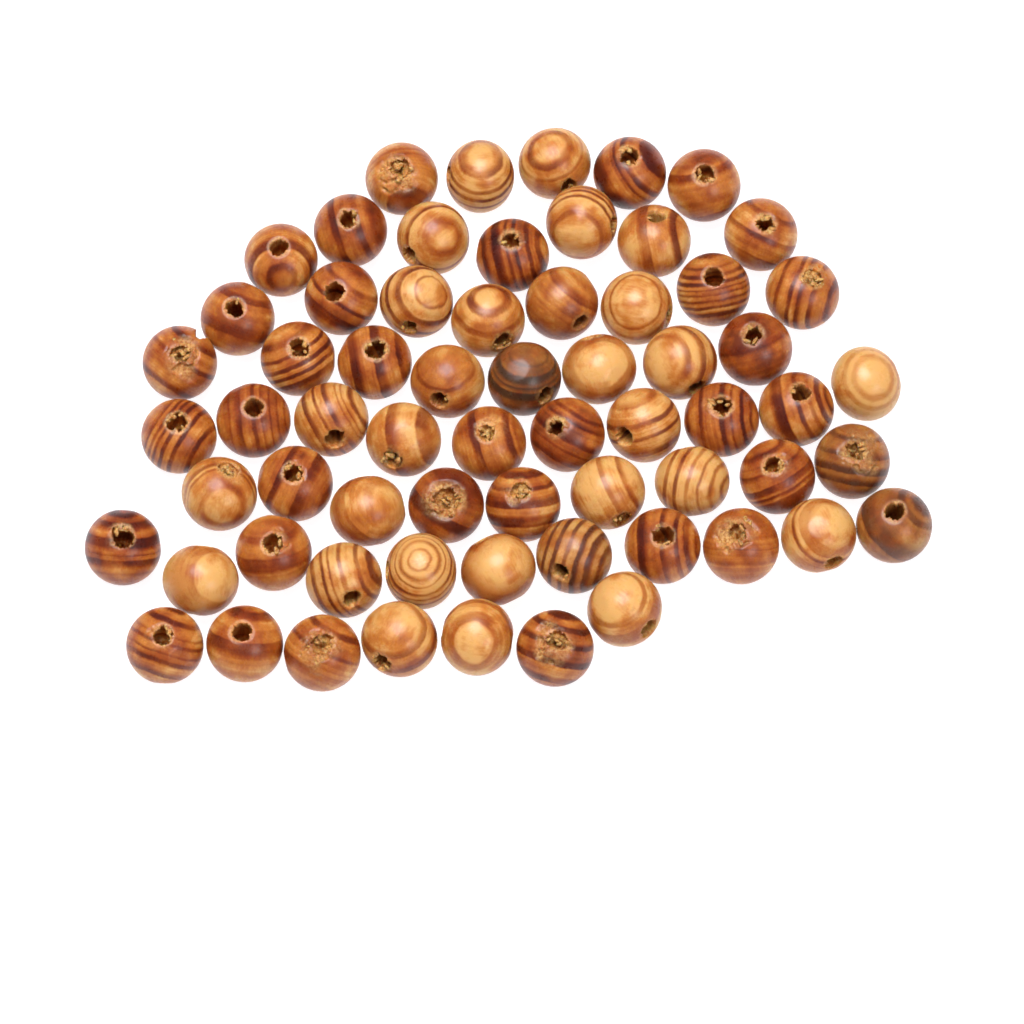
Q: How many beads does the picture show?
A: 65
